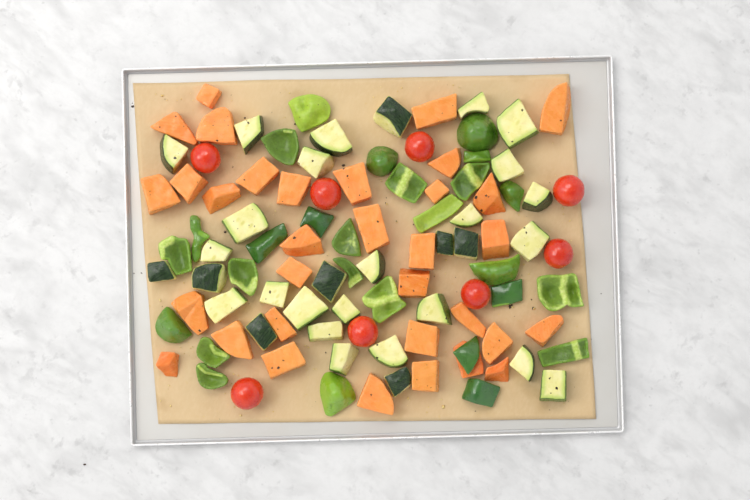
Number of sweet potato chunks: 33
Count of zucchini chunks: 31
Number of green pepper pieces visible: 27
